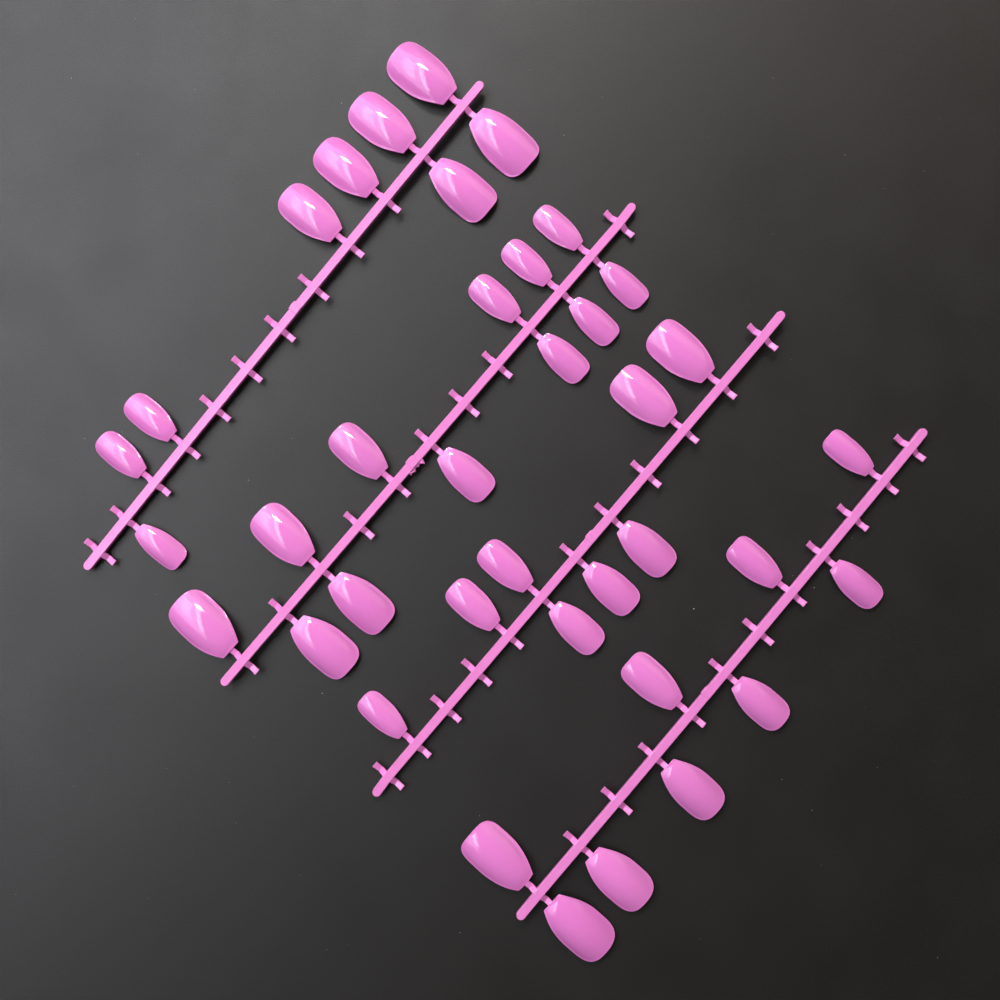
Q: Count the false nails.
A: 38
